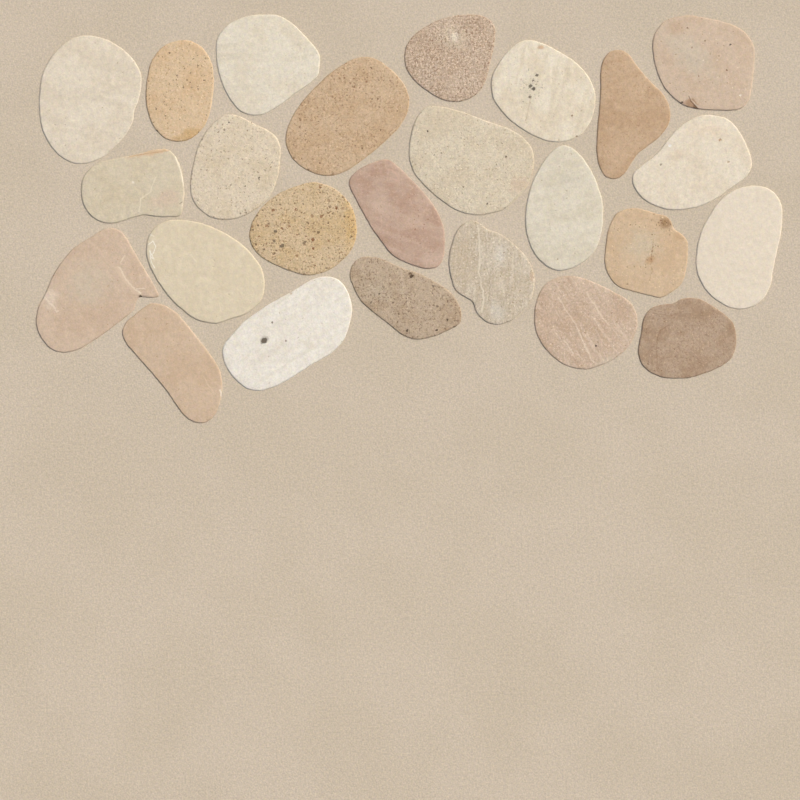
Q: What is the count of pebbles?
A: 25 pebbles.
